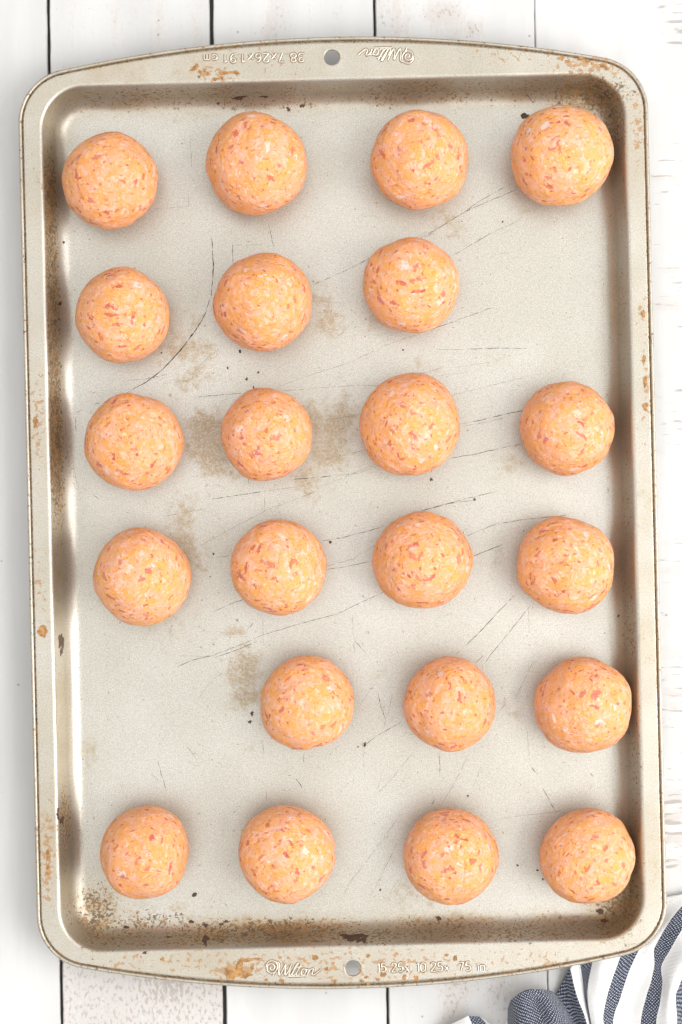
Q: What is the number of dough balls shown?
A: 22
